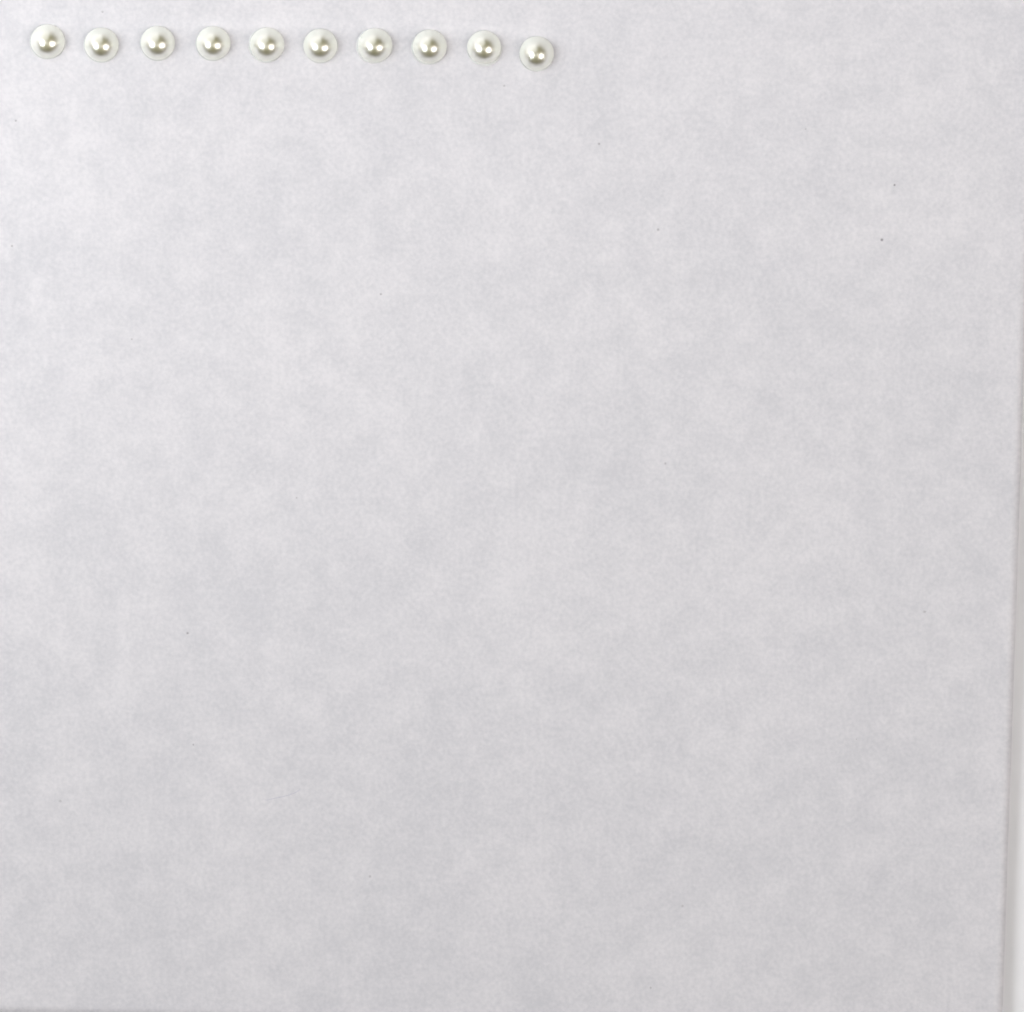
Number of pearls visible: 10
